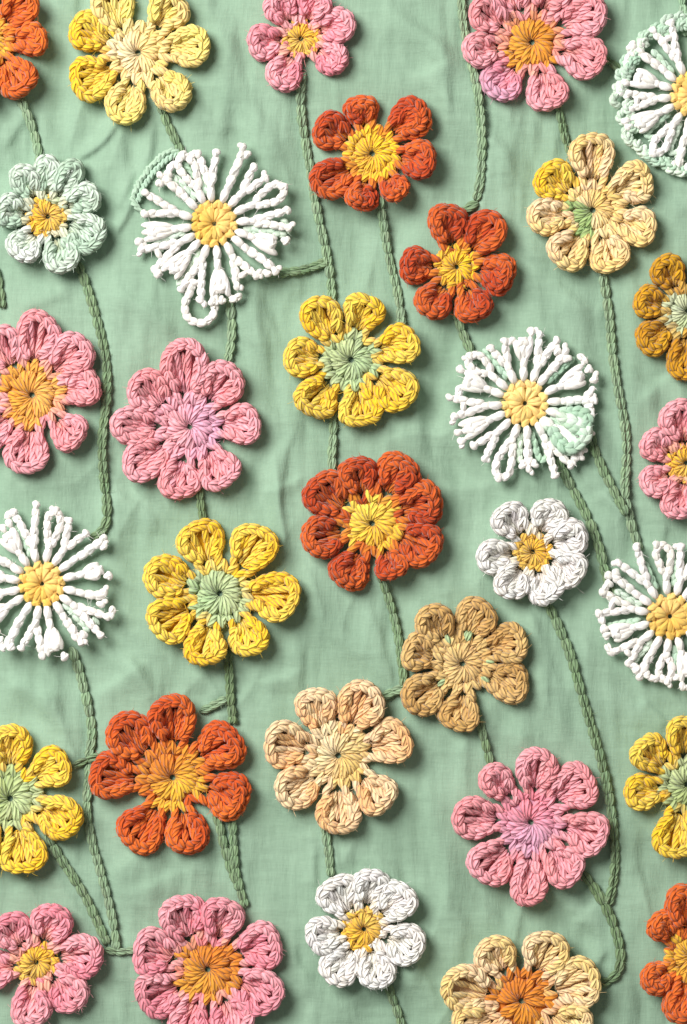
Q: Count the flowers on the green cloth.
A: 32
